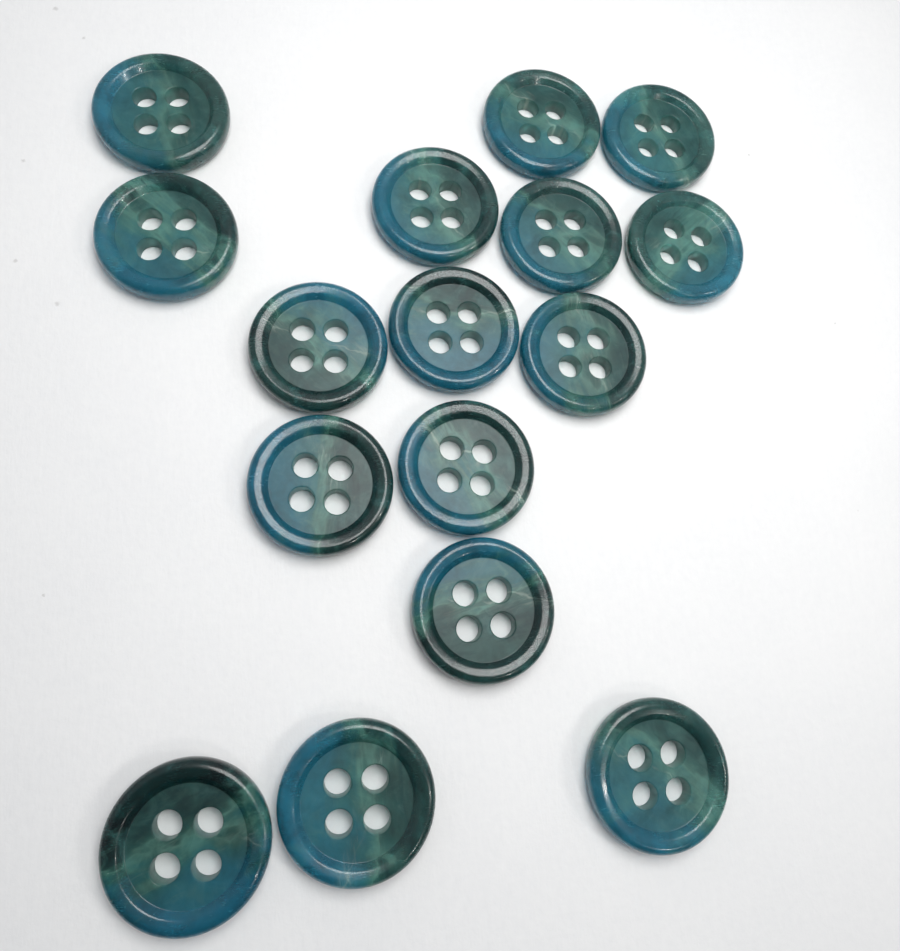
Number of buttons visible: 16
